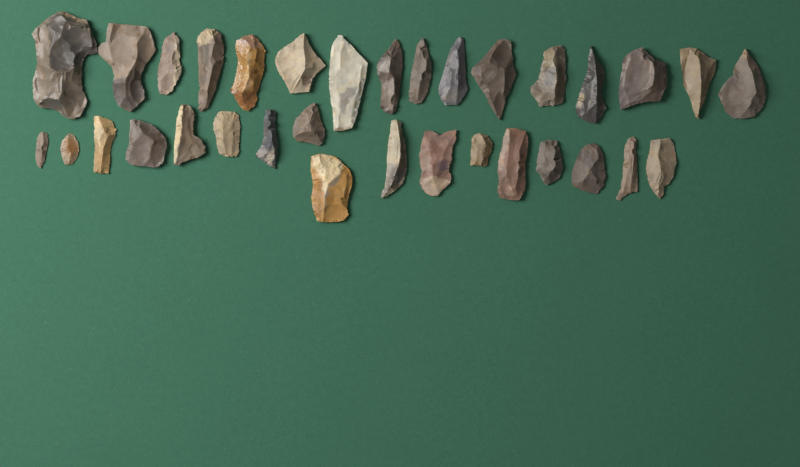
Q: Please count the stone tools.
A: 33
